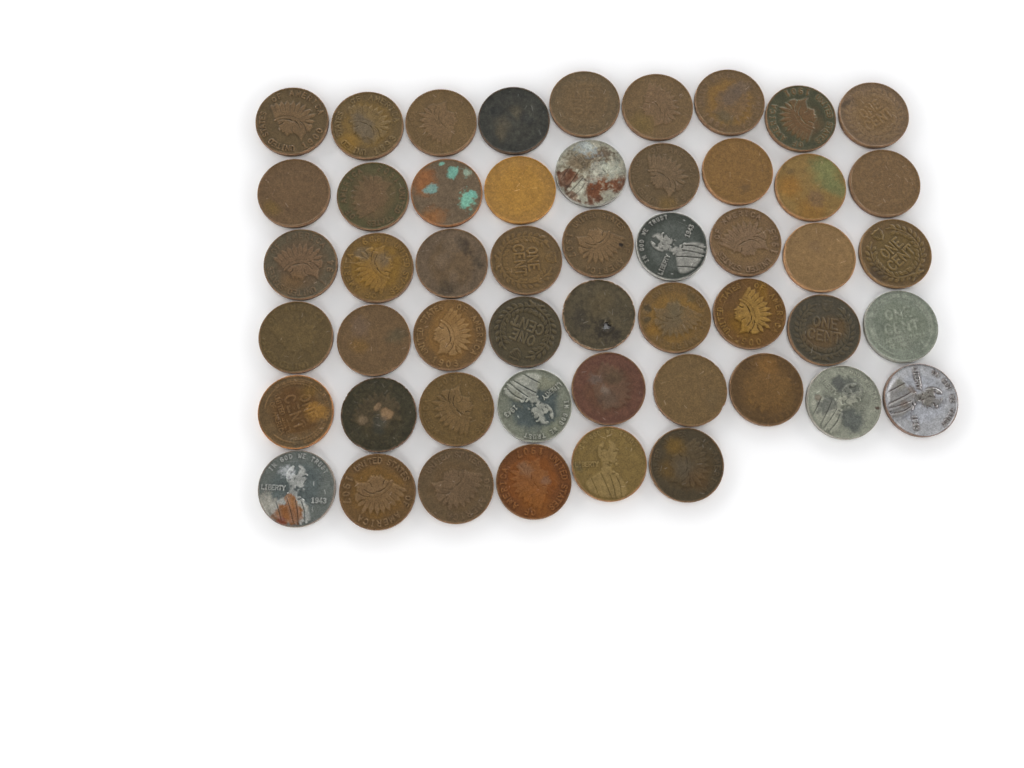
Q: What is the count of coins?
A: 51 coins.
